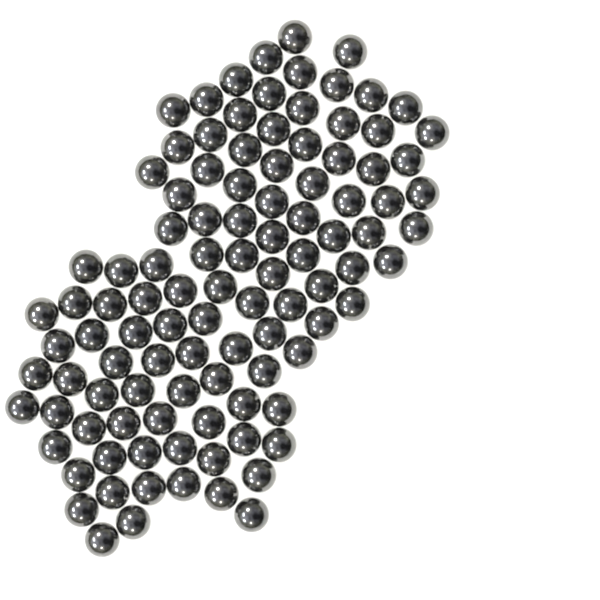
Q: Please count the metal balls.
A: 105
